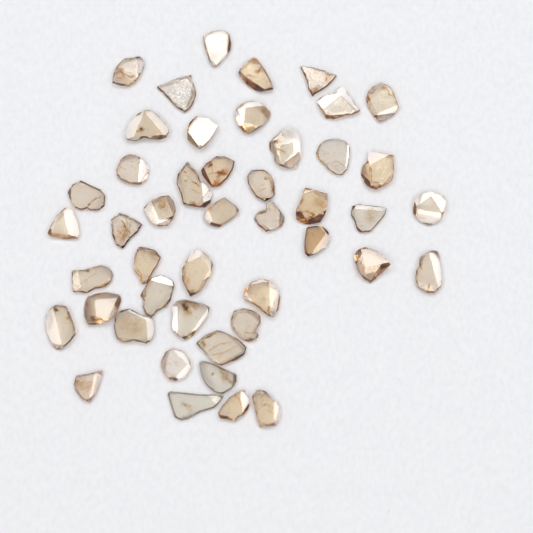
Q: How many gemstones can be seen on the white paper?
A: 46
